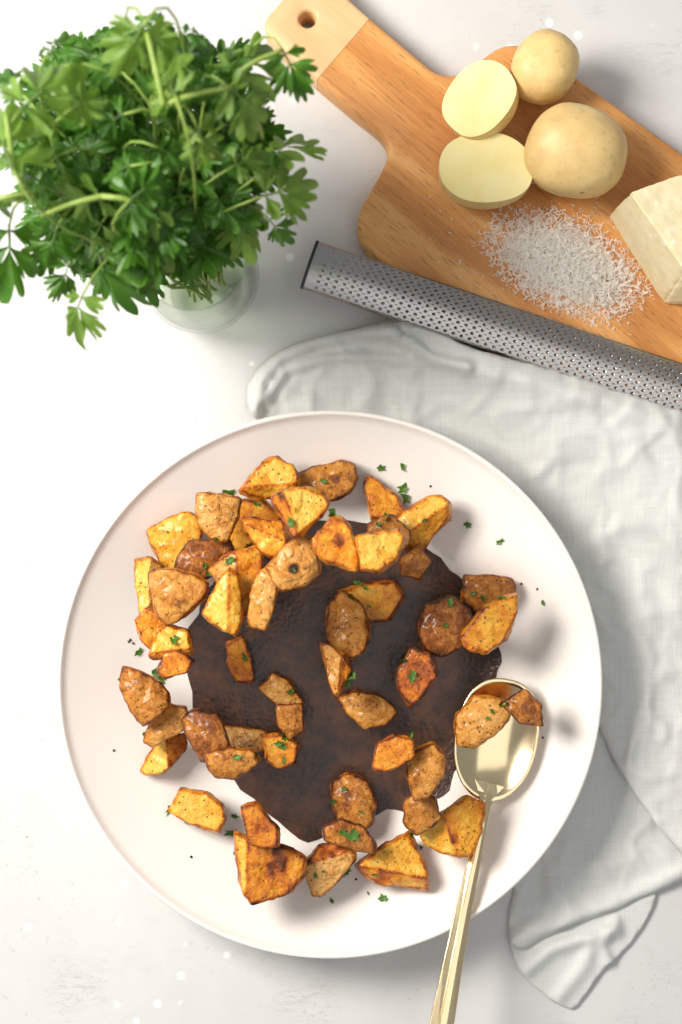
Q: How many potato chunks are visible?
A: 54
